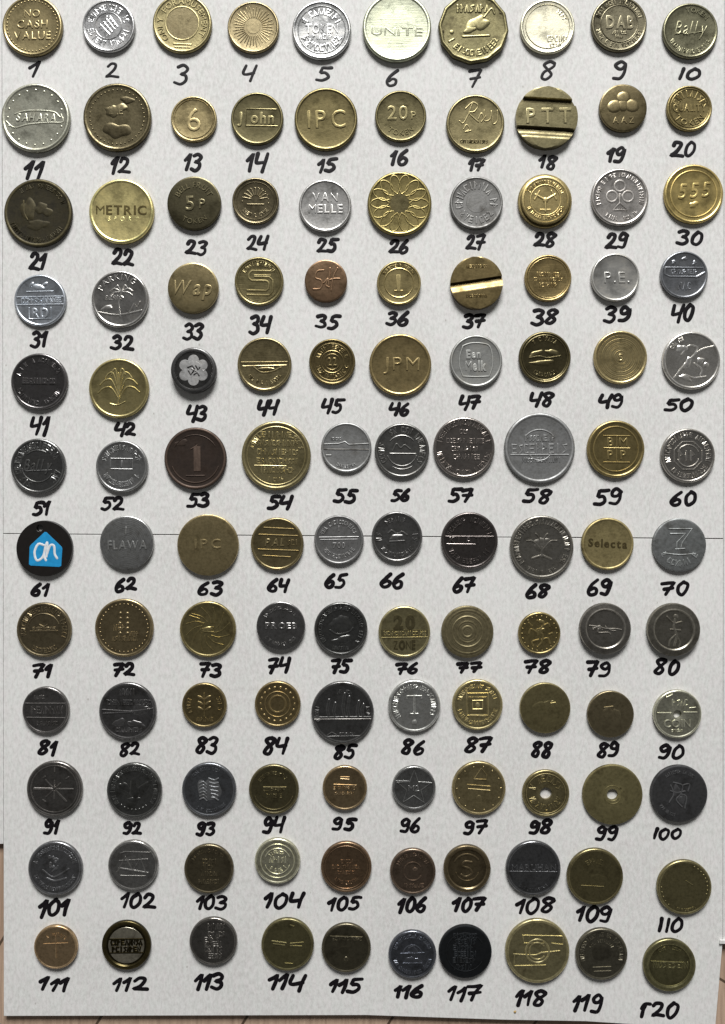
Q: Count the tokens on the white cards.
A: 120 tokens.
